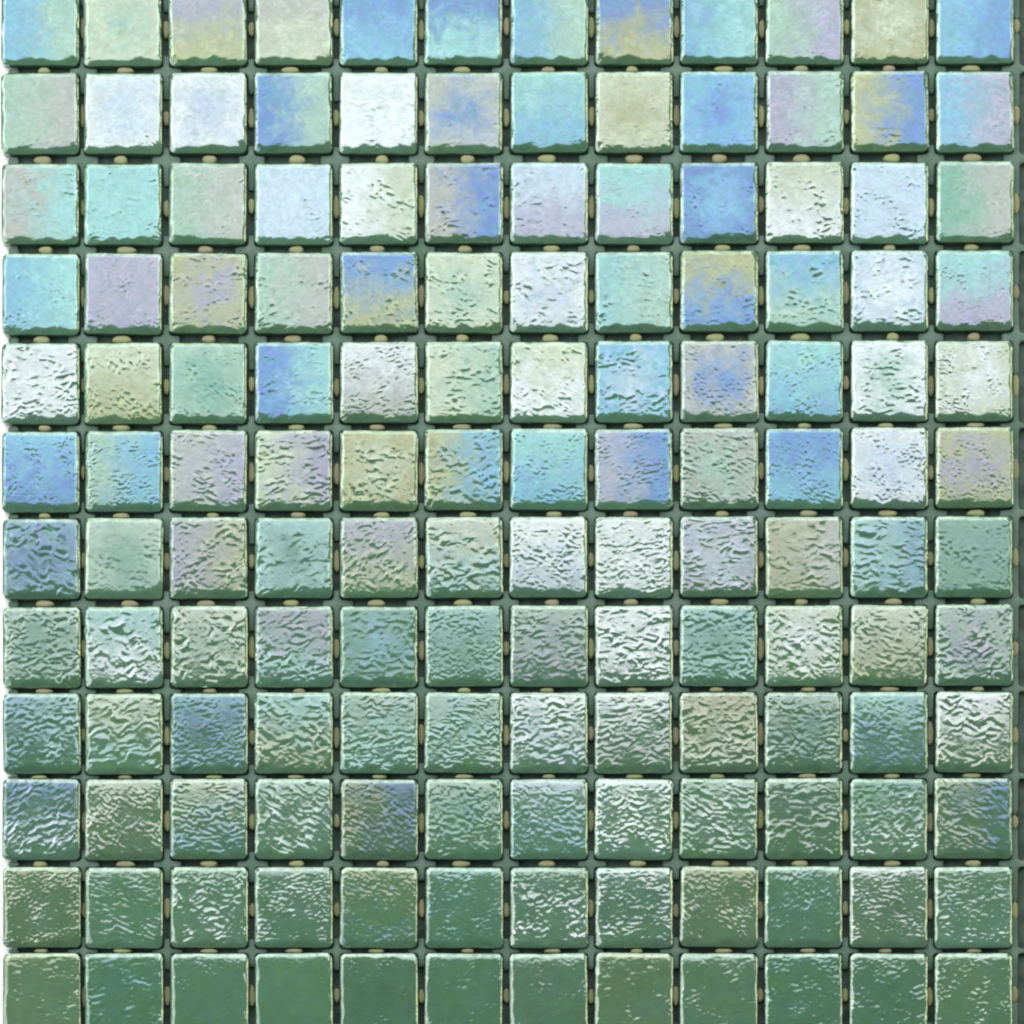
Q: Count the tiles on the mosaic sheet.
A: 144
